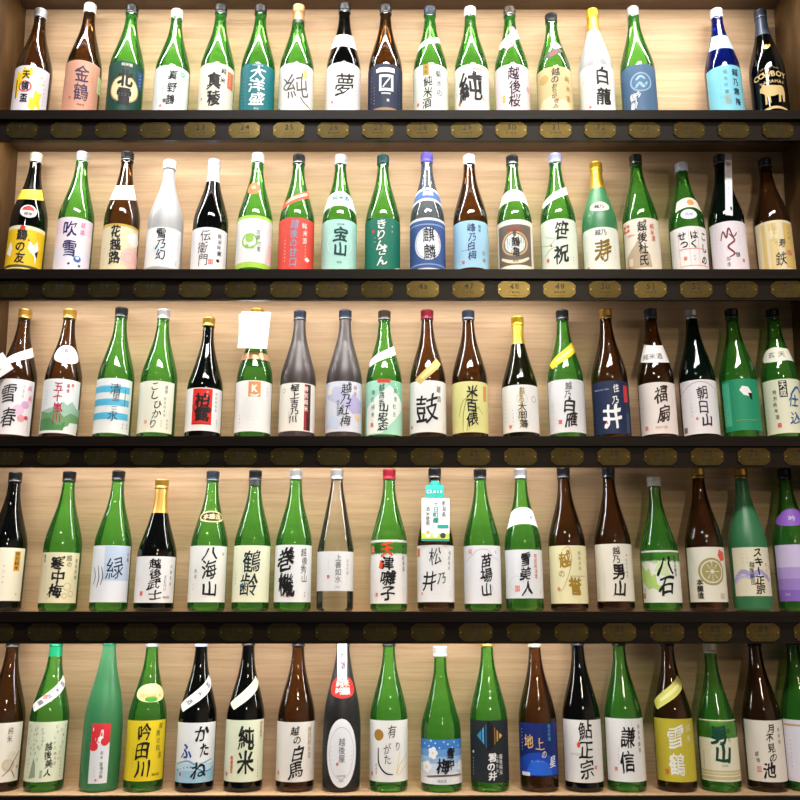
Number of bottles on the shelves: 89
